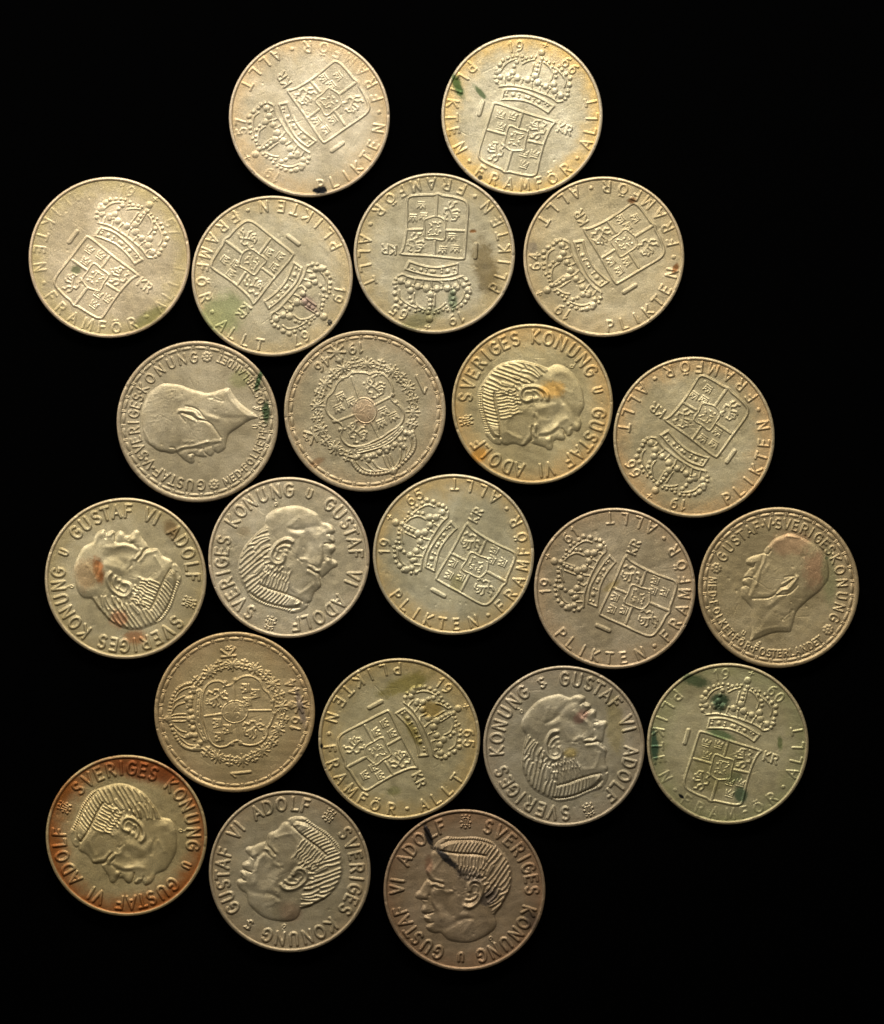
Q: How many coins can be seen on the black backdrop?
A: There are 22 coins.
